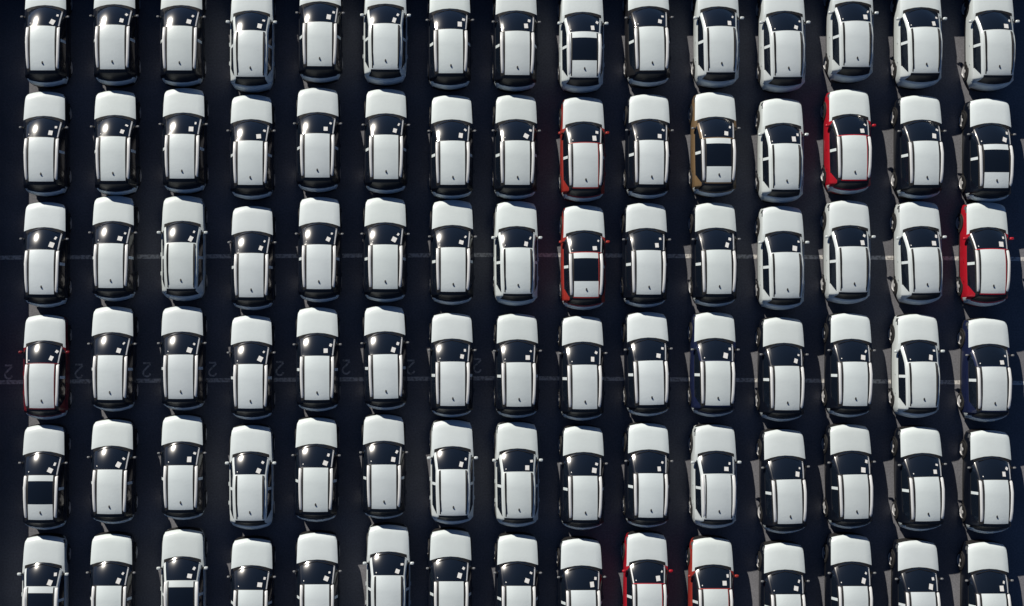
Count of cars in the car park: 90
